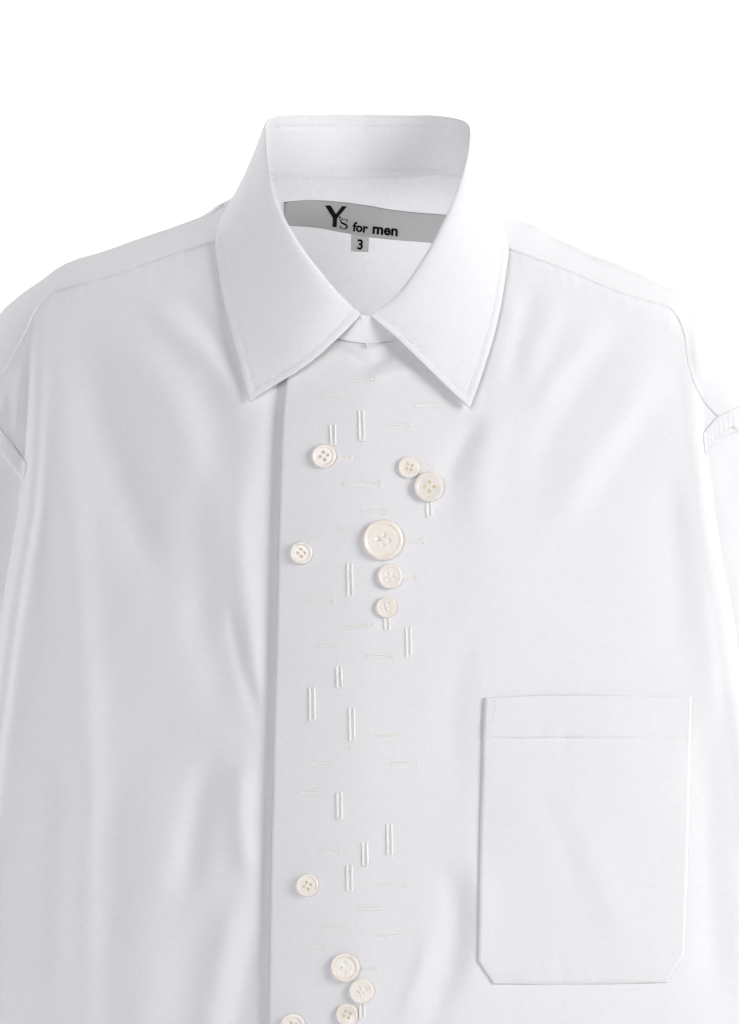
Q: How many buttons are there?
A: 12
